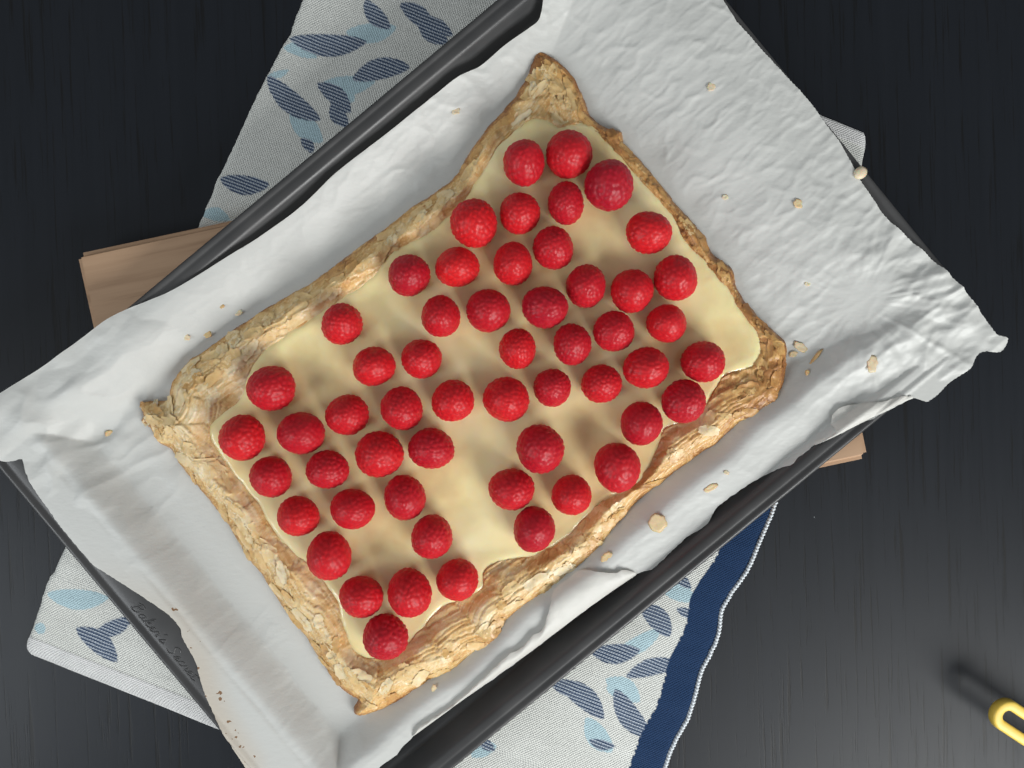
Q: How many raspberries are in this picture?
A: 55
